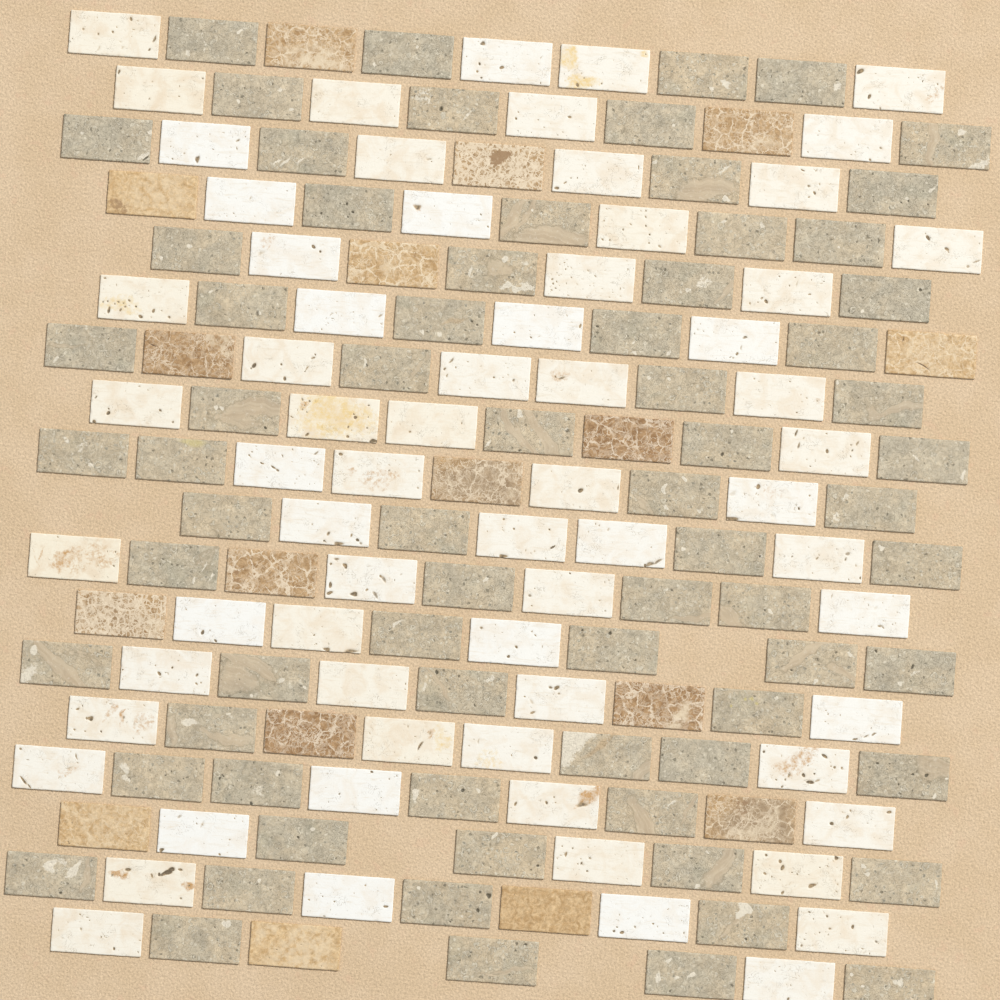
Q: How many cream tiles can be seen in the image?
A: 67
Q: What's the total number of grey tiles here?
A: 72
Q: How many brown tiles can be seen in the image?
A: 17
